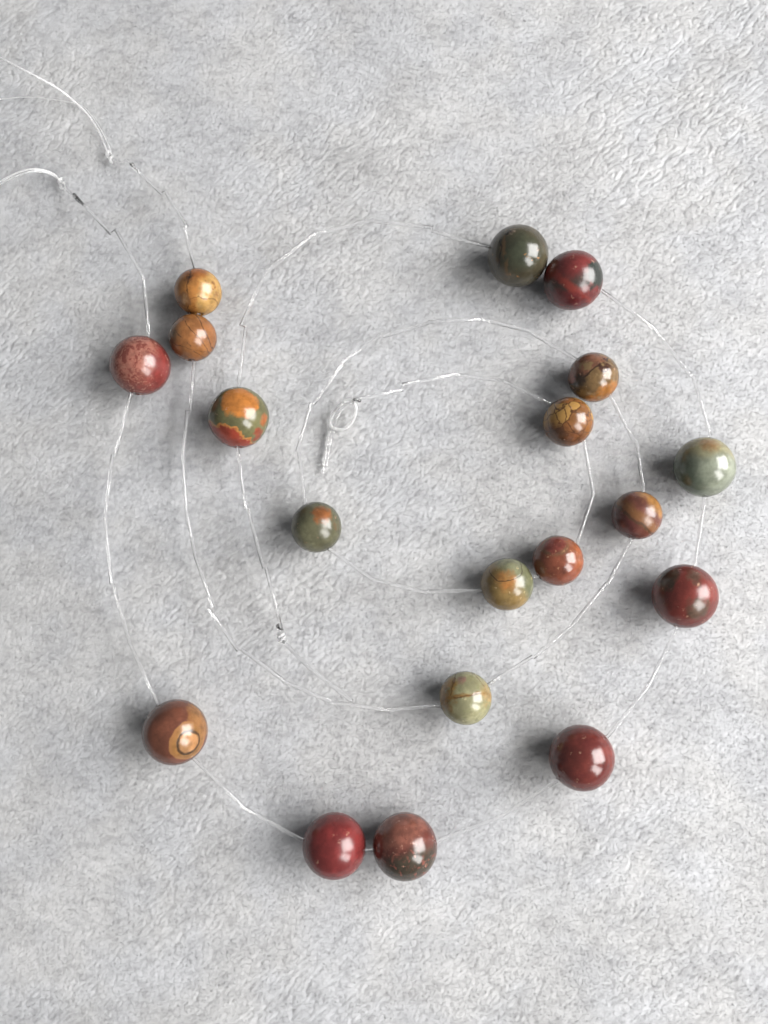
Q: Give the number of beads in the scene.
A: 19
